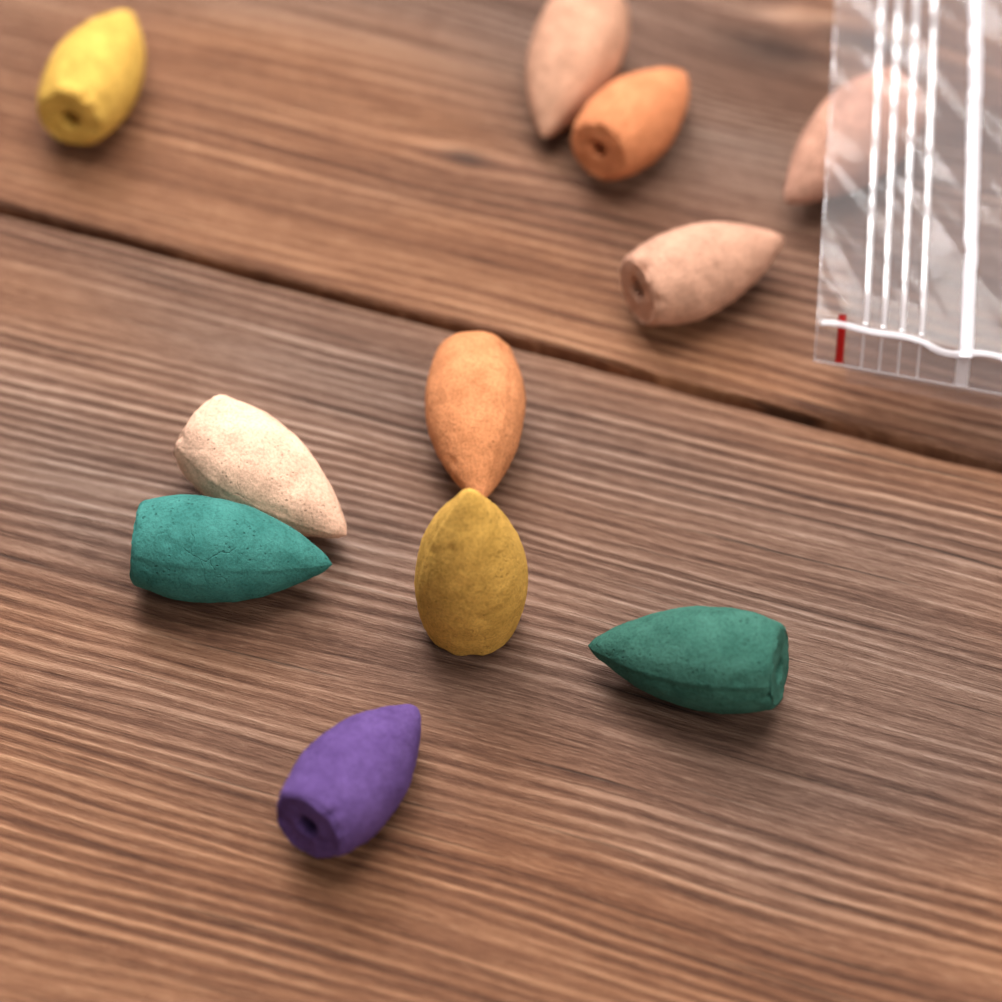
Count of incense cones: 11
